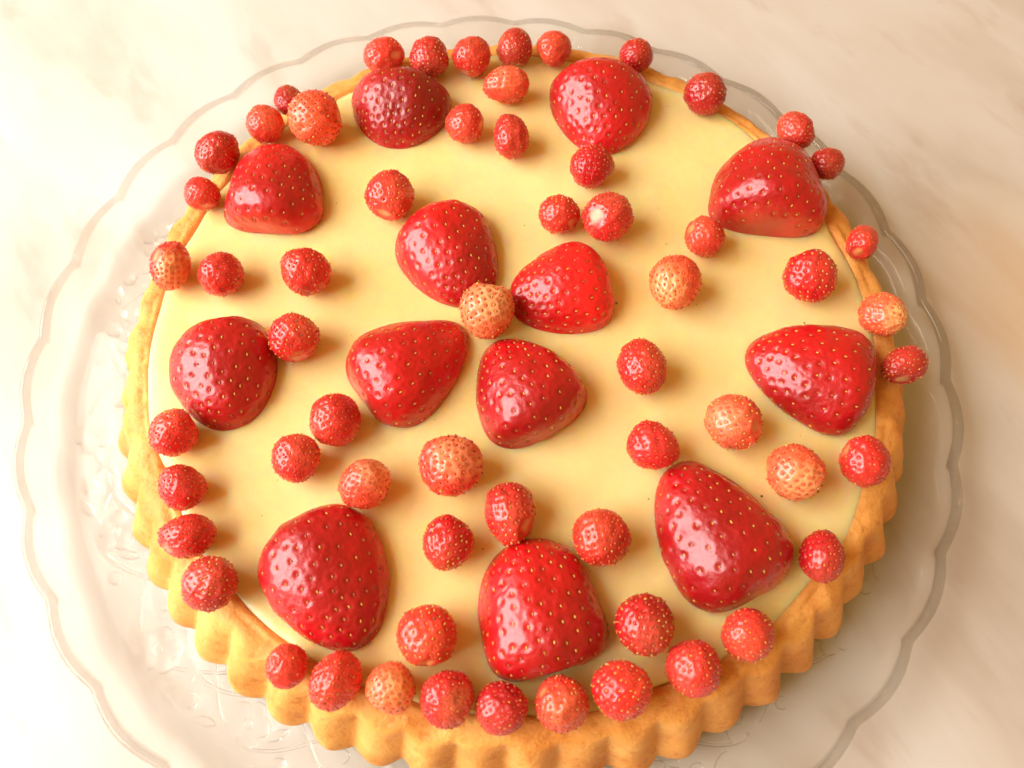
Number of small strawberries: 60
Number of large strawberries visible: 13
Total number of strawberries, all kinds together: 73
